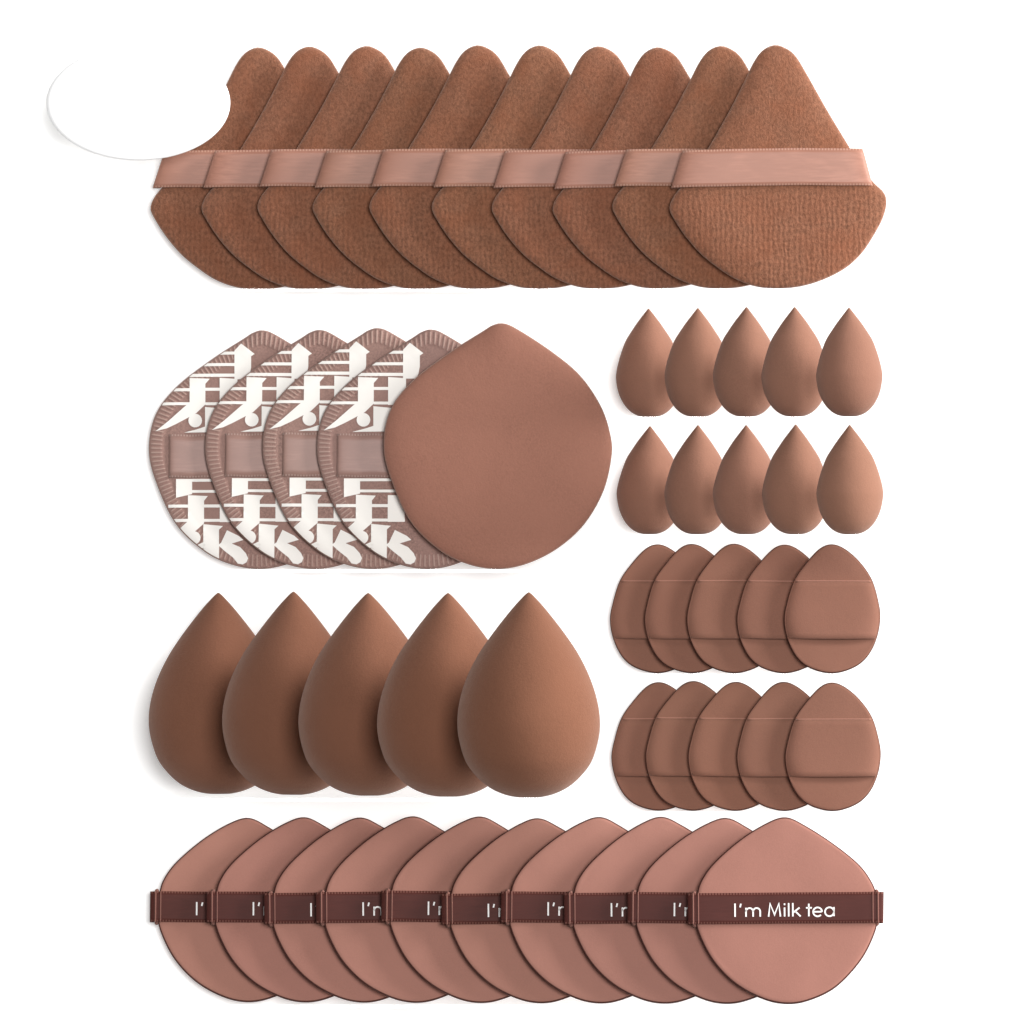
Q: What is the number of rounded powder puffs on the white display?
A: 25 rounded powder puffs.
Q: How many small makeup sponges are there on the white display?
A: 10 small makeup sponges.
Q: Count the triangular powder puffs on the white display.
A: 10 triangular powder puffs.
